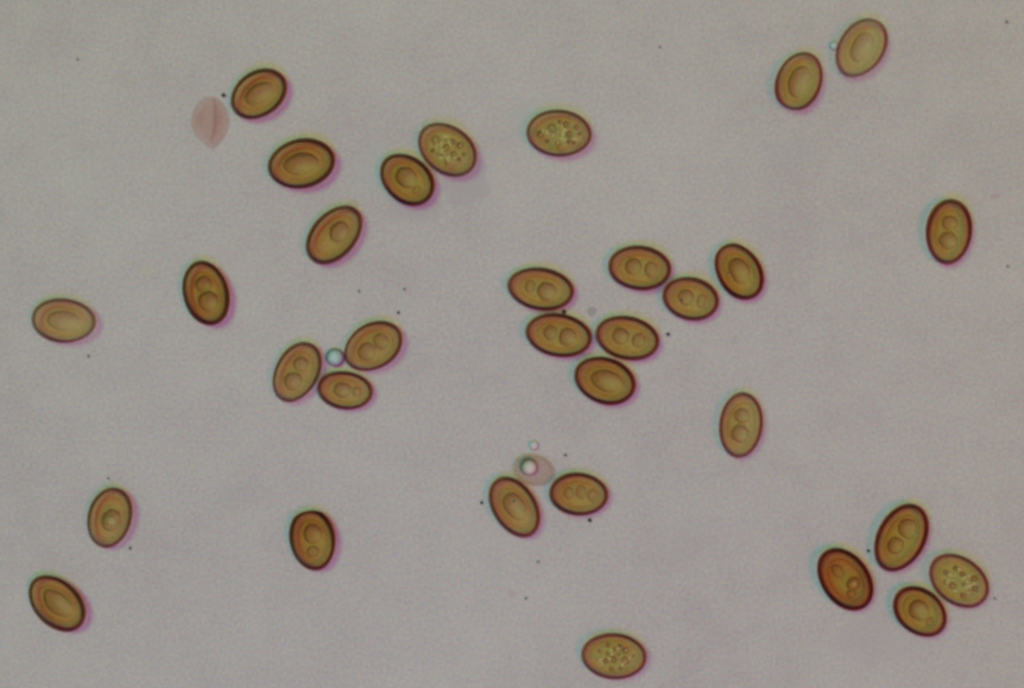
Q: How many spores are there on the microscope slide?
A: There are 32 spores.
